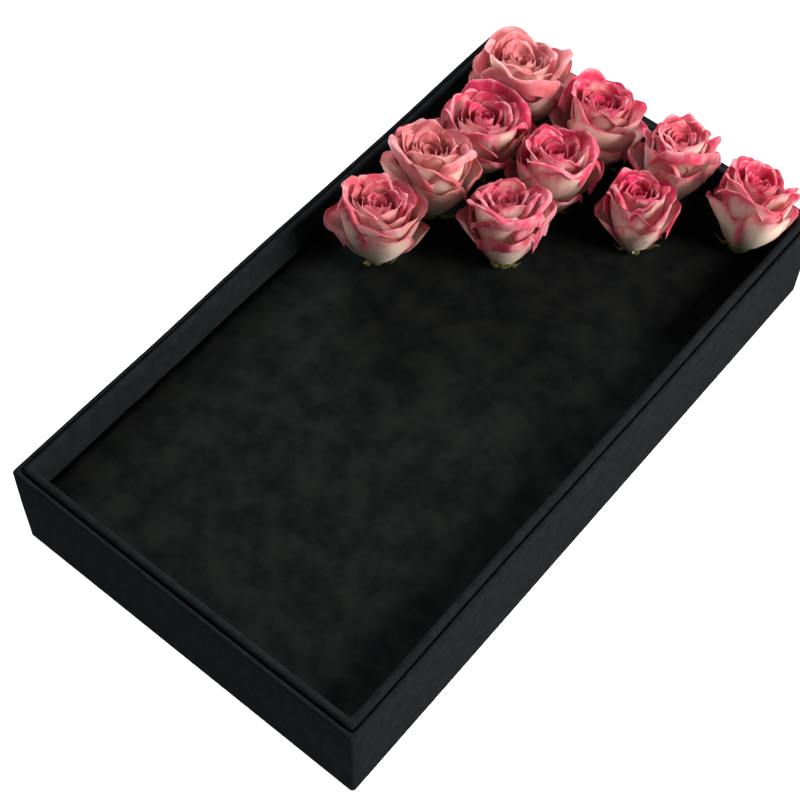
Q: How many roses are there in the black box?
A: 10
